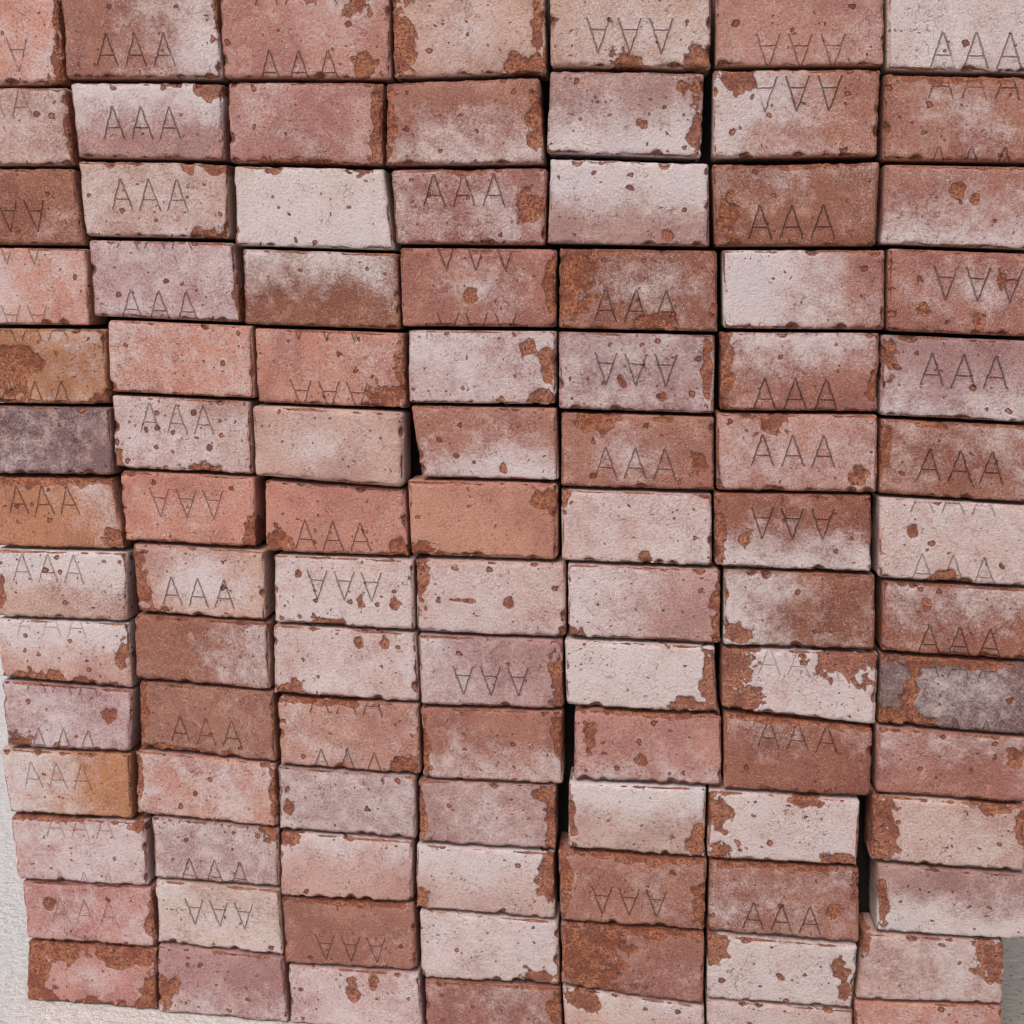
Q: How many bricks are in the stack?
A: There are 98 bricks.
